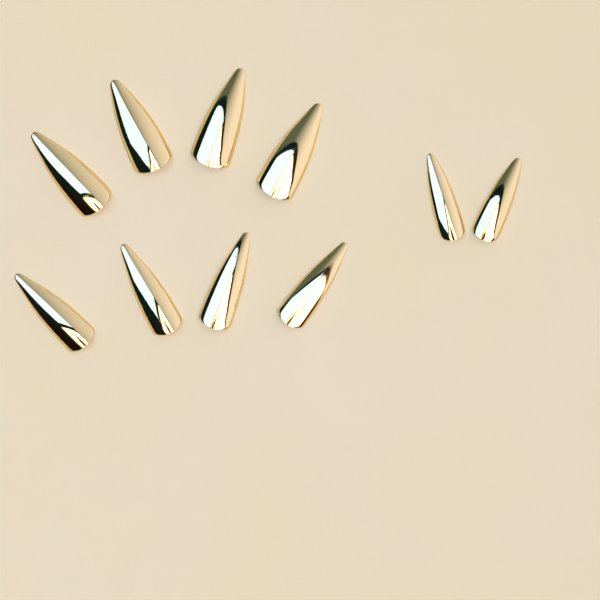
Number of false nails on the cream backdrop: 10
